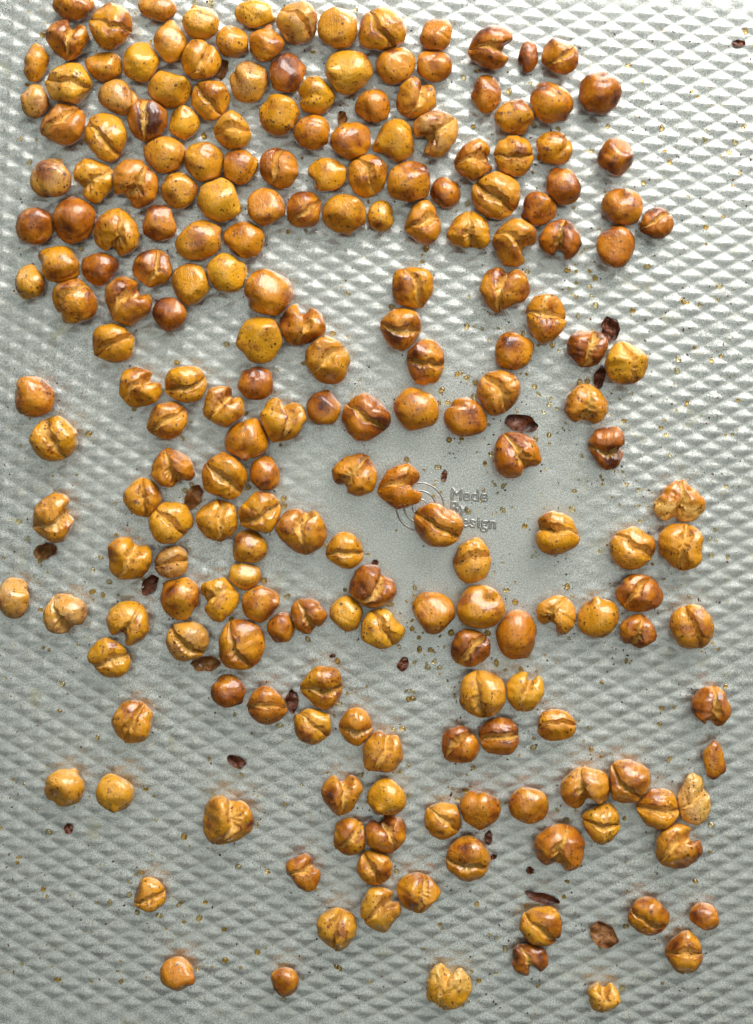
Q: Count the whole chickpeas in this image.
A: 92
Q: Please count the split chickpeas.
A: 123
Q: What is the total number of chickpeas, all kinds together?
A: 215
